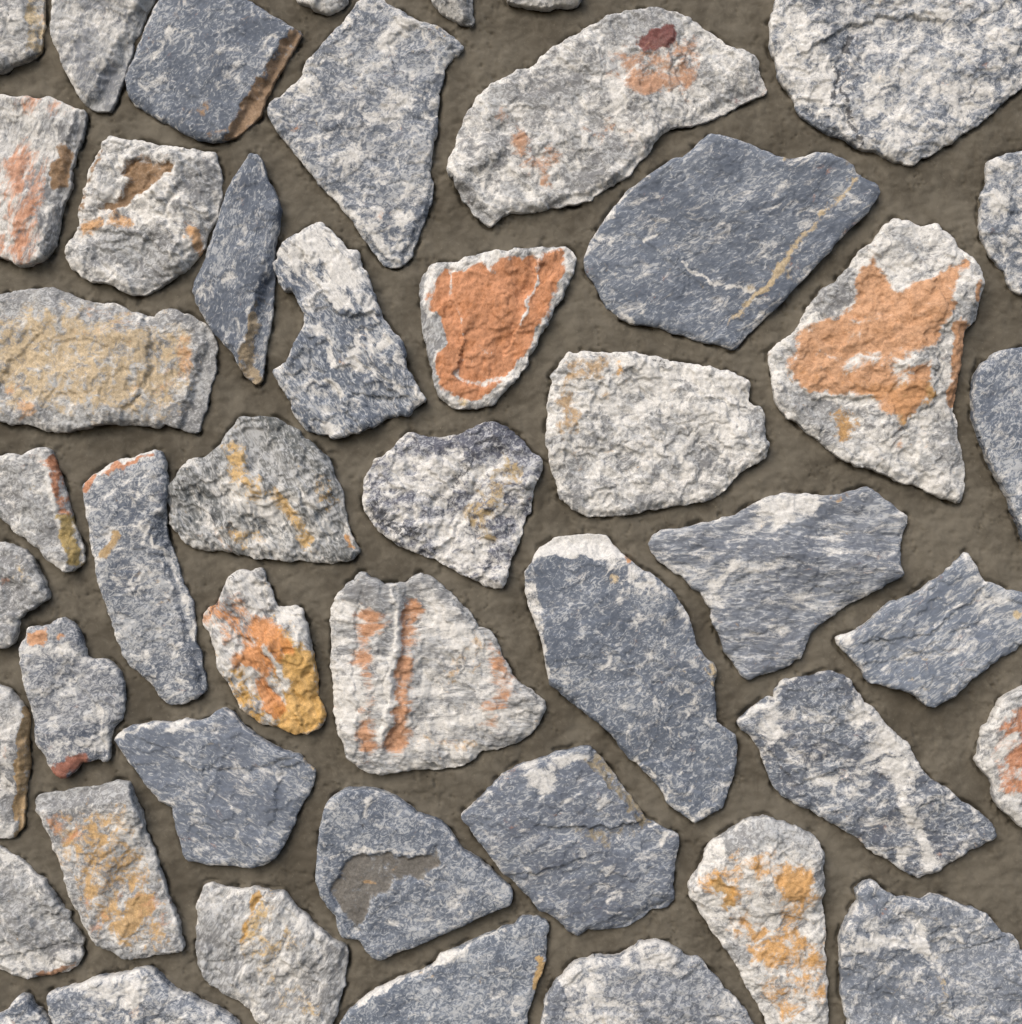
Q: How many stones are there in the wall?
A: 46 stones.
